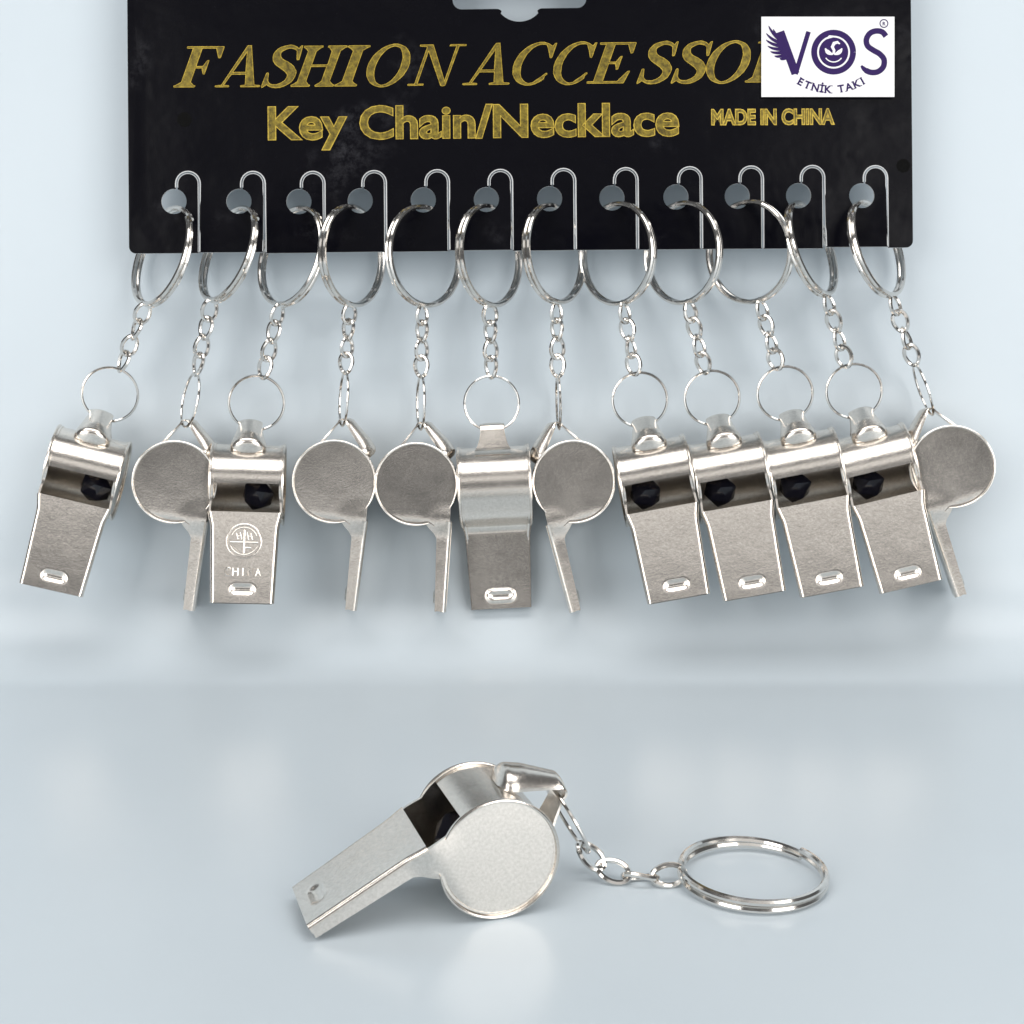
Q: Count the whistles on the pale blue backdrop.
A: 13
